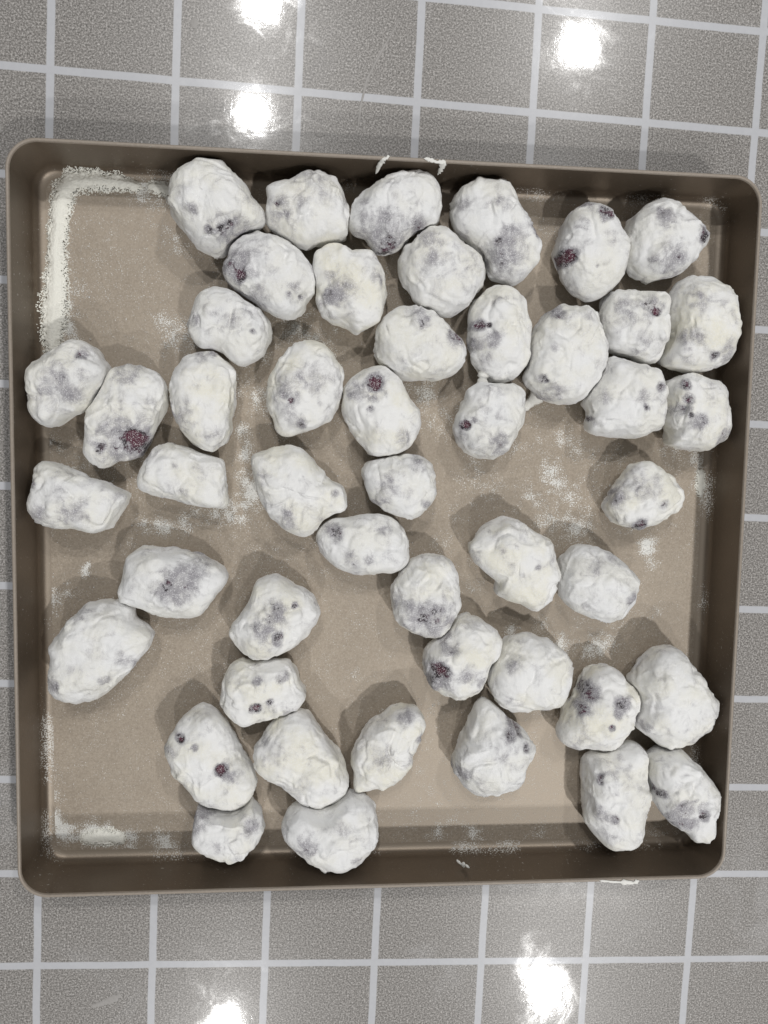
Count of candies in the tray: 48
